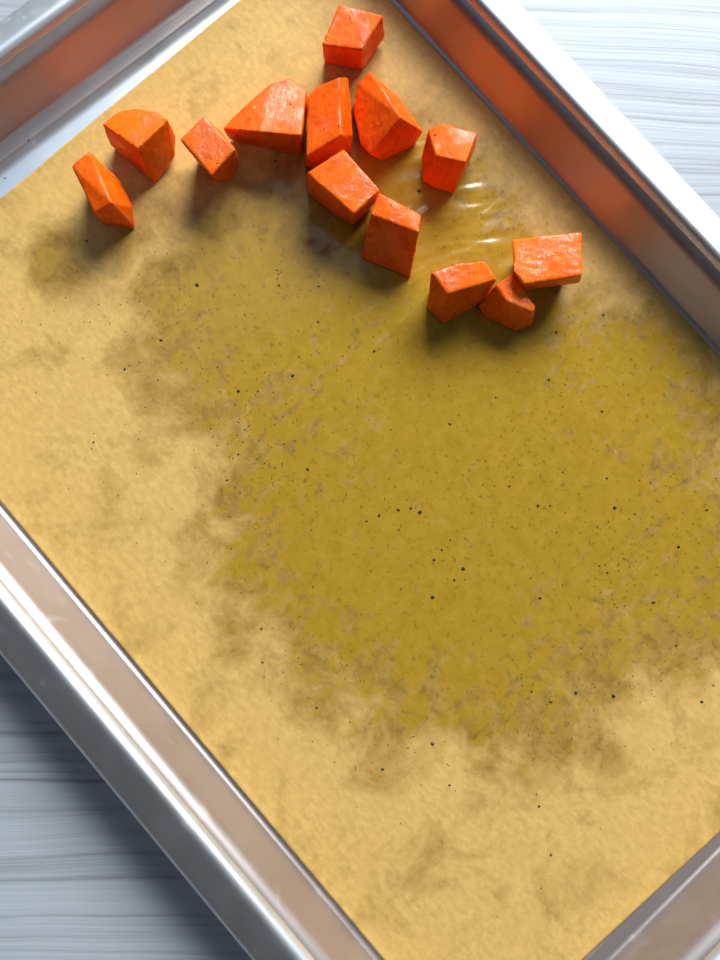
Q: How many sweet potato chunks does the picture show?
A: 13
